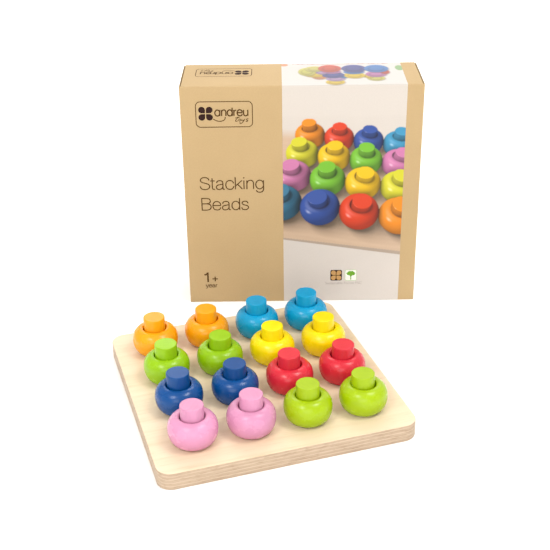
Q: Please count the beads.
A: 16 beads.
